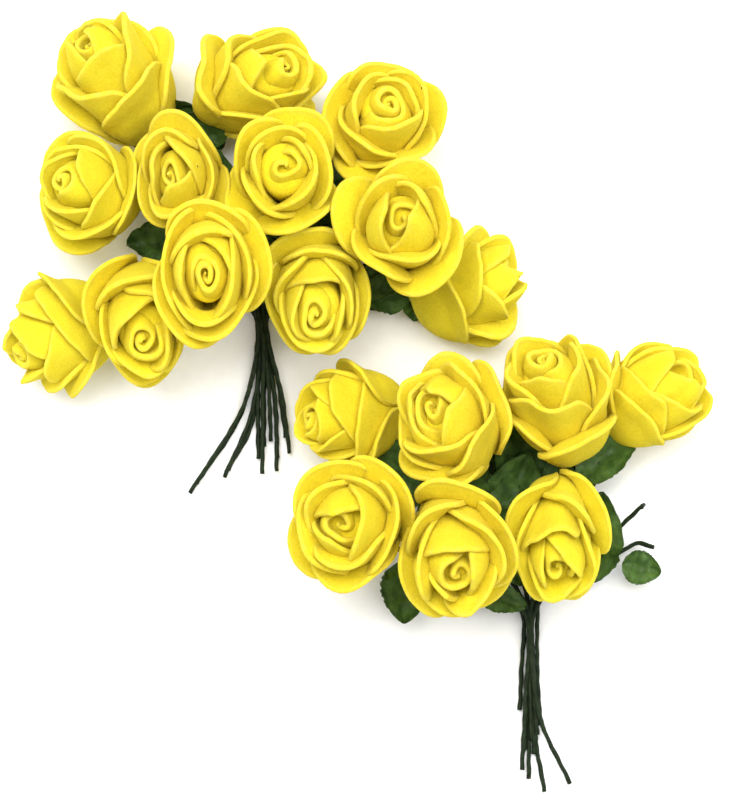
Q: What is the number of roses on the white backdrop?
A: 19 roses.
